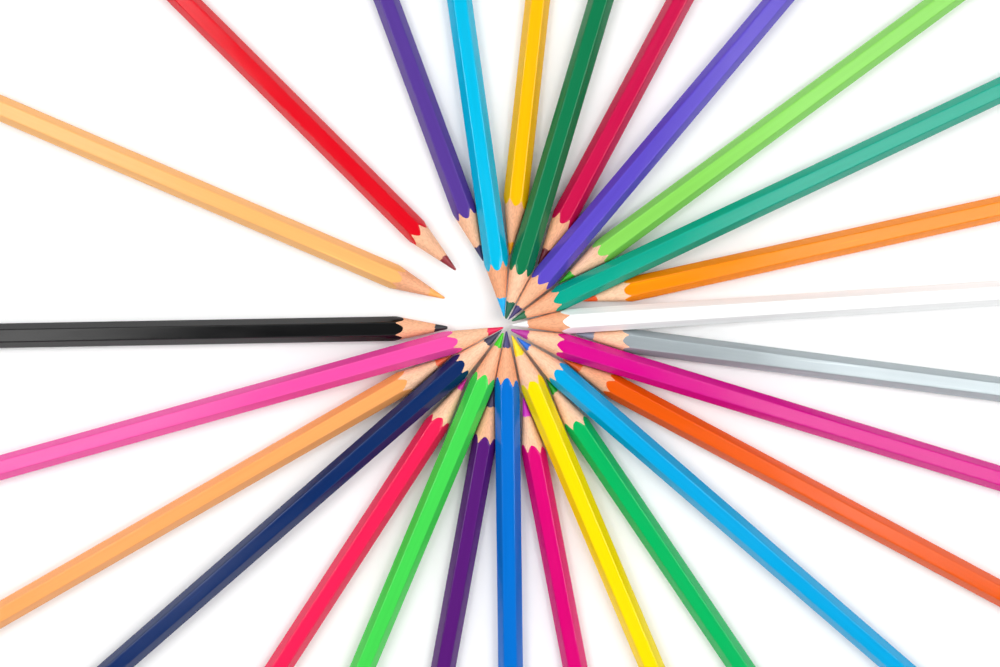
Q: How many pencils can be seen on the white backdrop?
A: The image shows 27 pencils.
